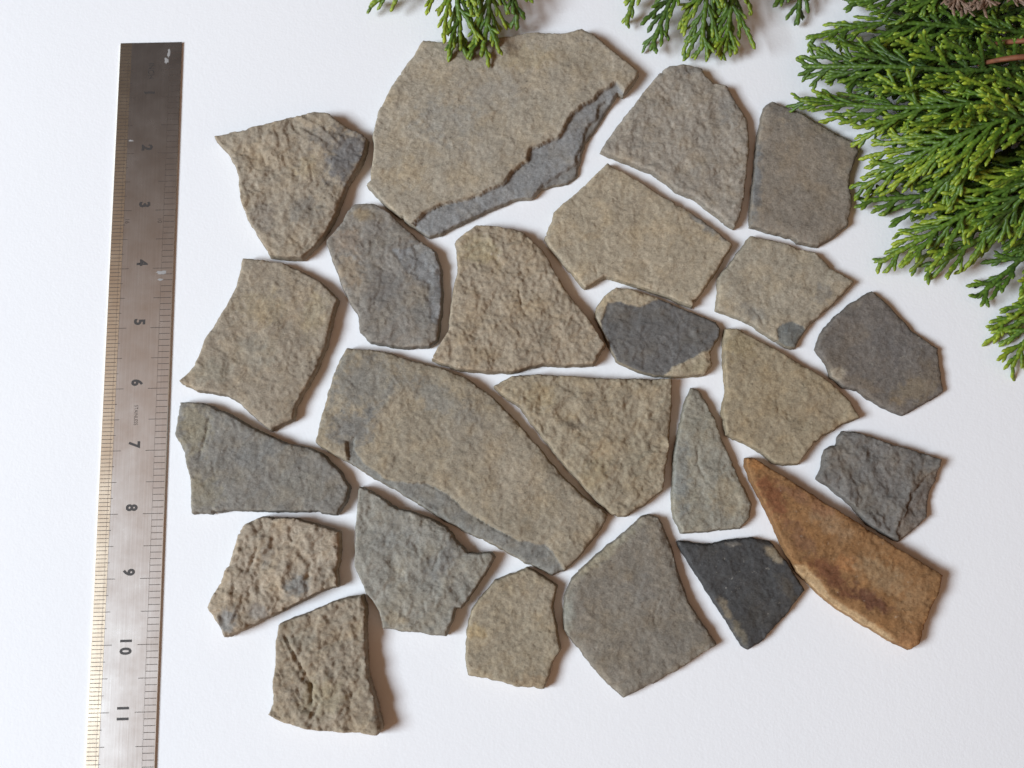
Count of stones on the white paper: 24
